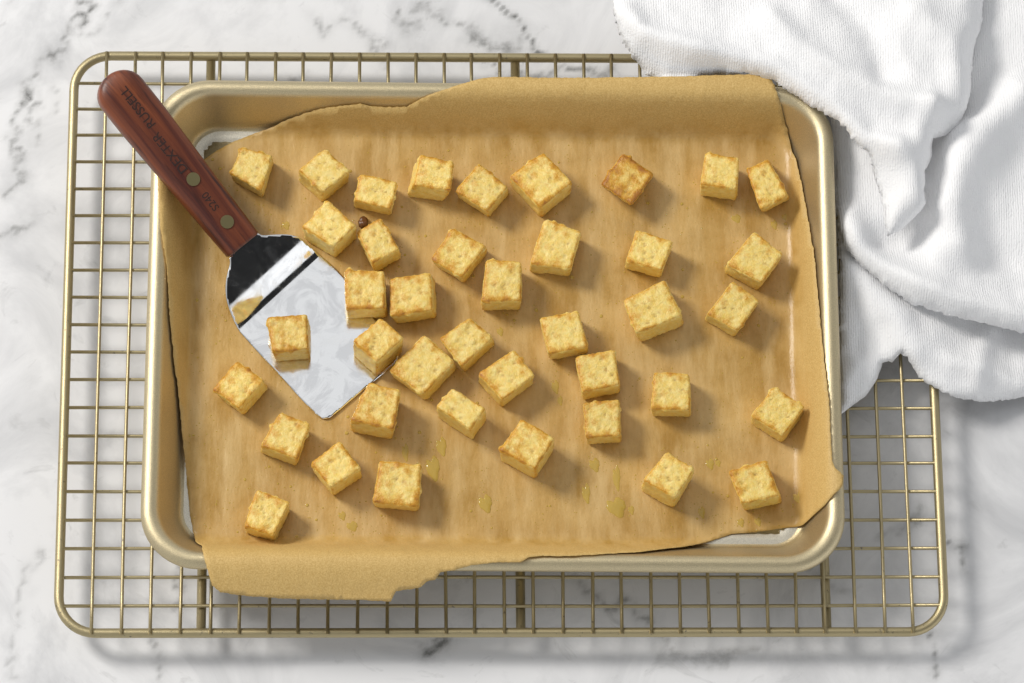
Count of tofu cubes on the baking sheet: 40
